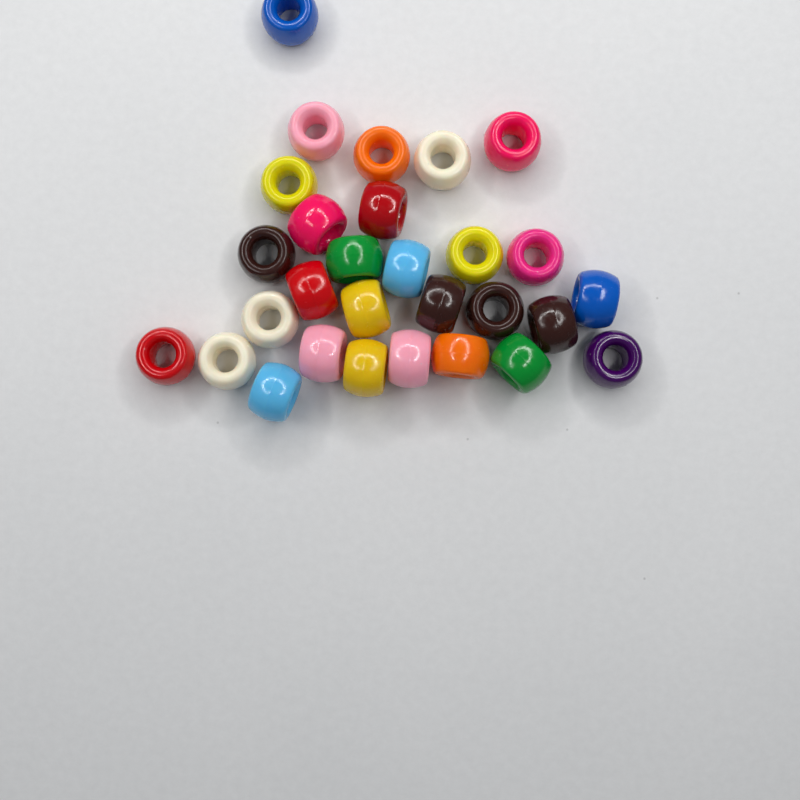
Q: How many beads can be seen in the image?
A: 29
